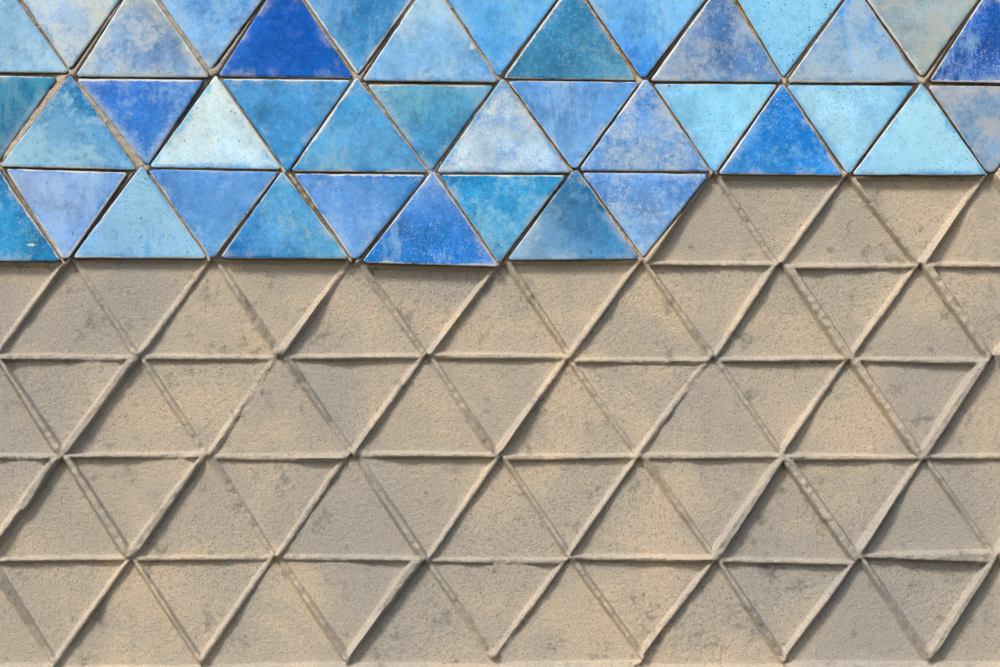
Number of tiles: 40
